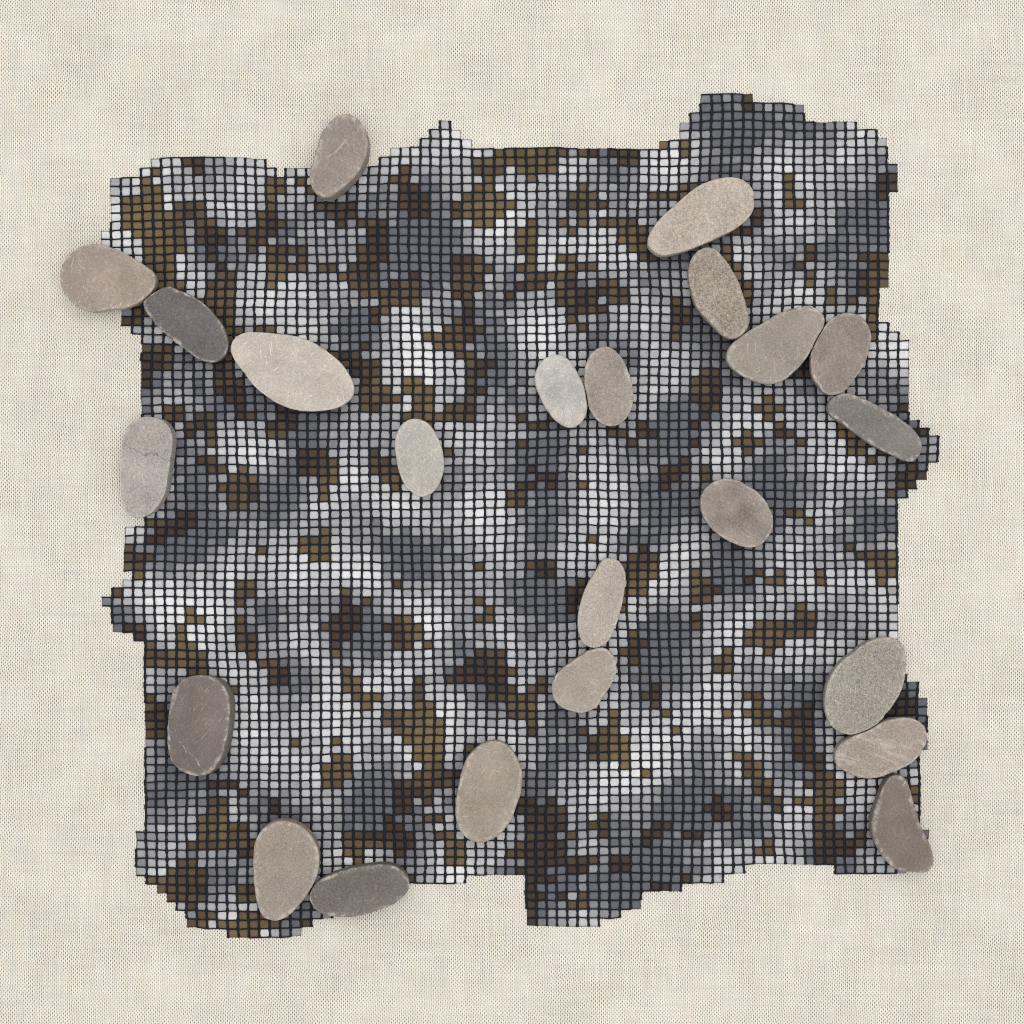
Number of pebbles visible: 23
